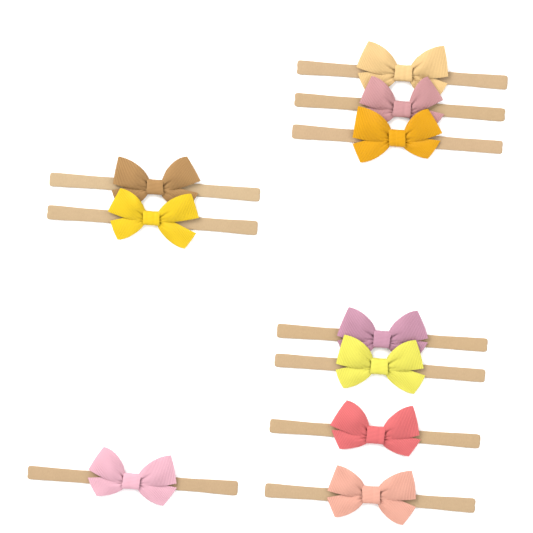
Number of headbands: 10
